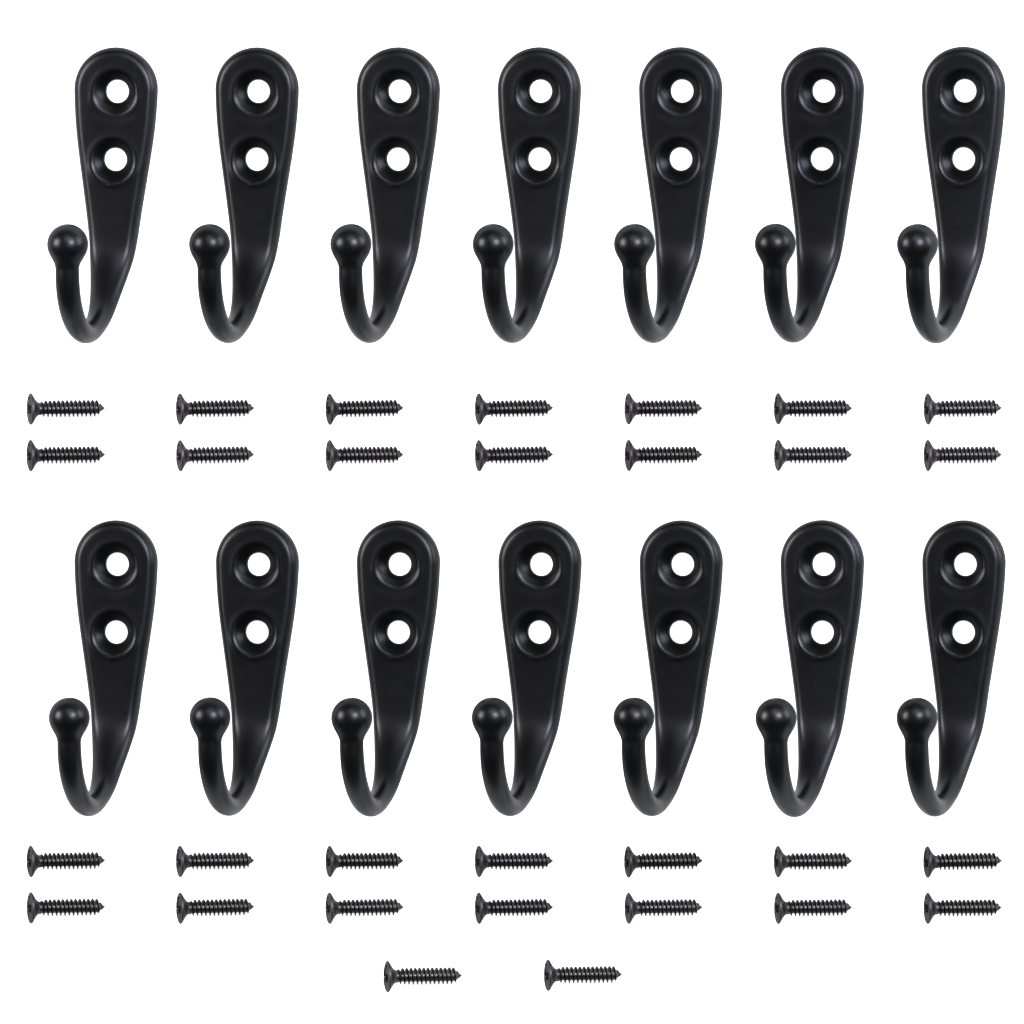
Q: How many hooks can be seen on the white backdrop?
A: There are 14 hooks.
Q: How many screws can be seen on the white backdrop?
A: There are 30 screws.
